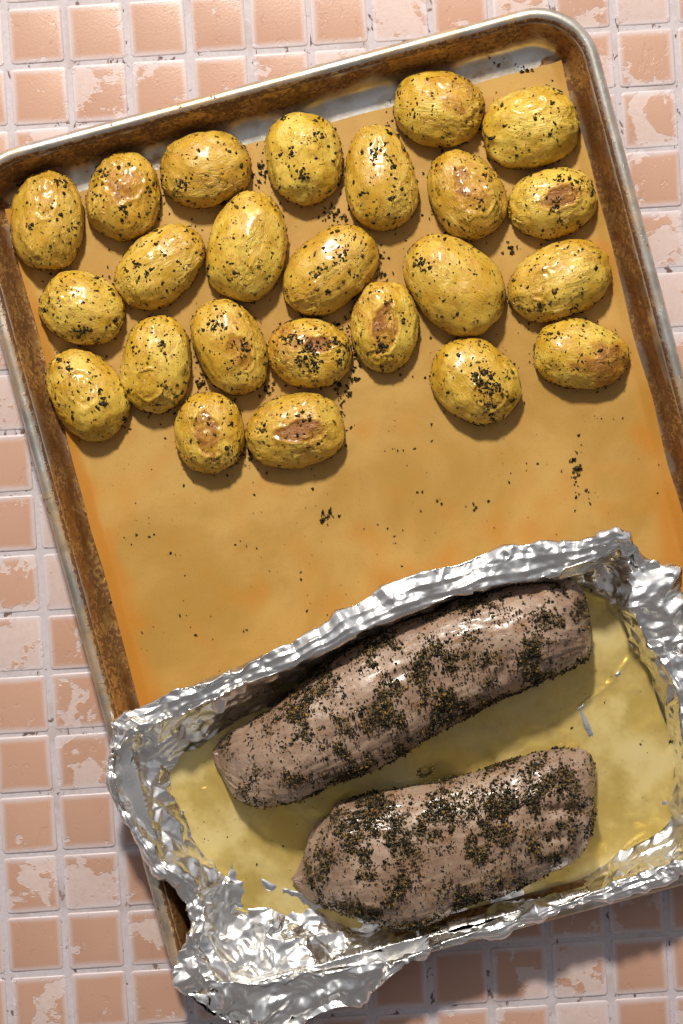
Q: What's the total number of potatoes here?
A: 24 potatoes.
